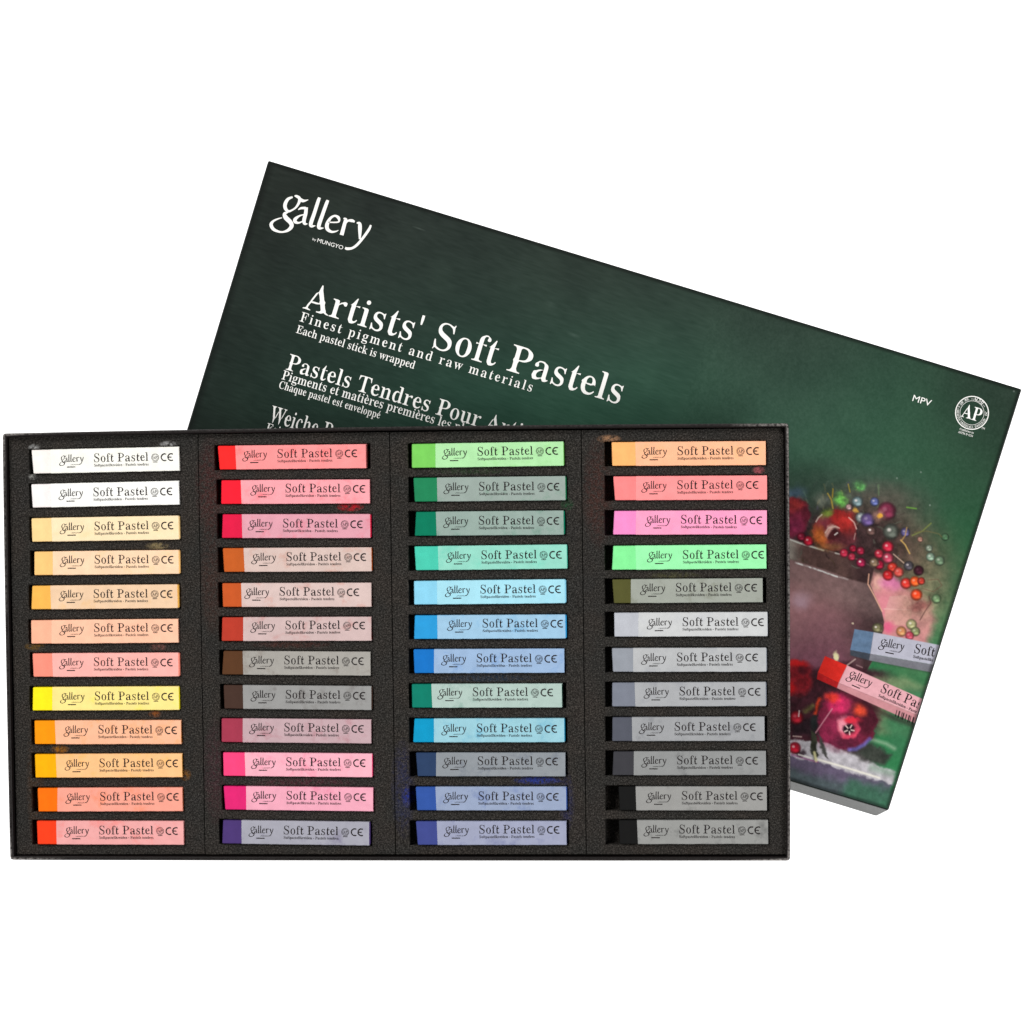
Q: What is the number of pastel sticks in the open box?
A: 48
